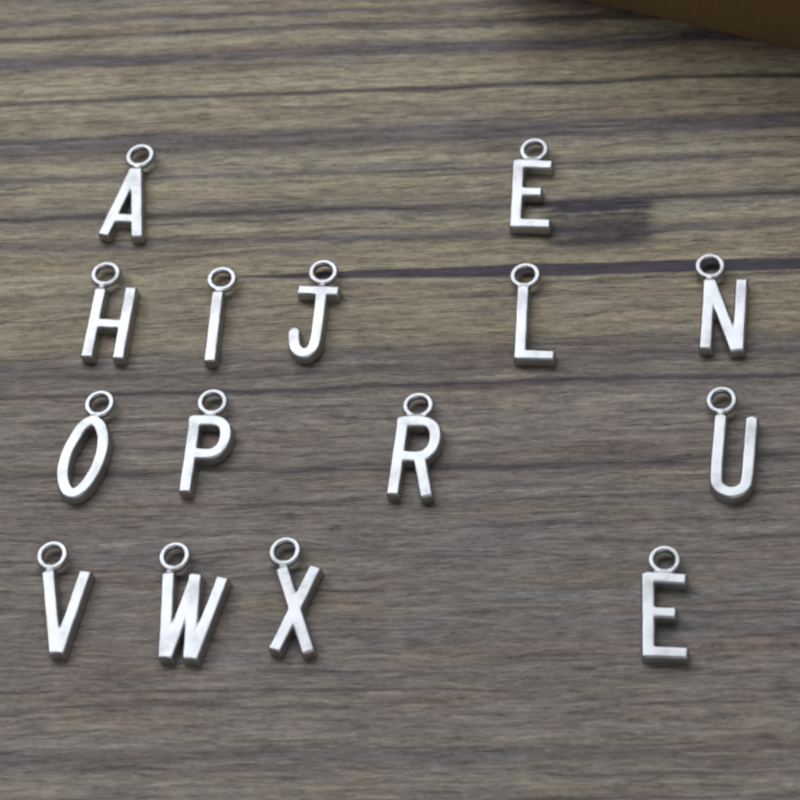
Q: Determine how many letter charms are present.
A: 15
